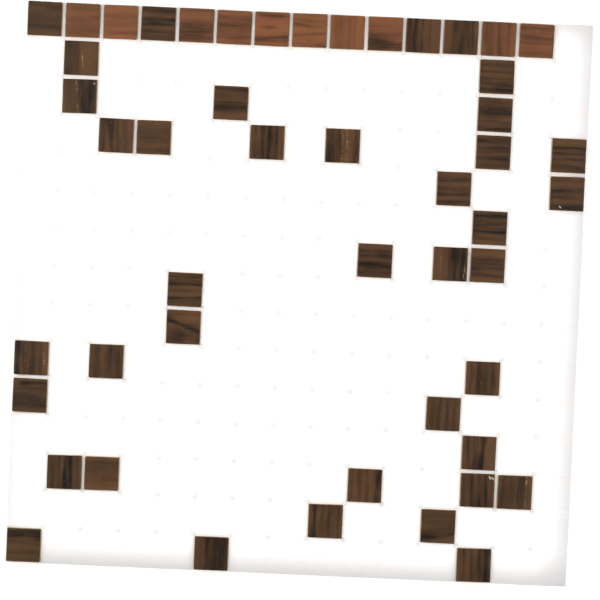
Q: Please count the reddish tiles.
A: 10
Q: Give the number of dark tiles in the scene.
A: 39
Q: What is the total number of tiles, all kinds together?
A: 49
